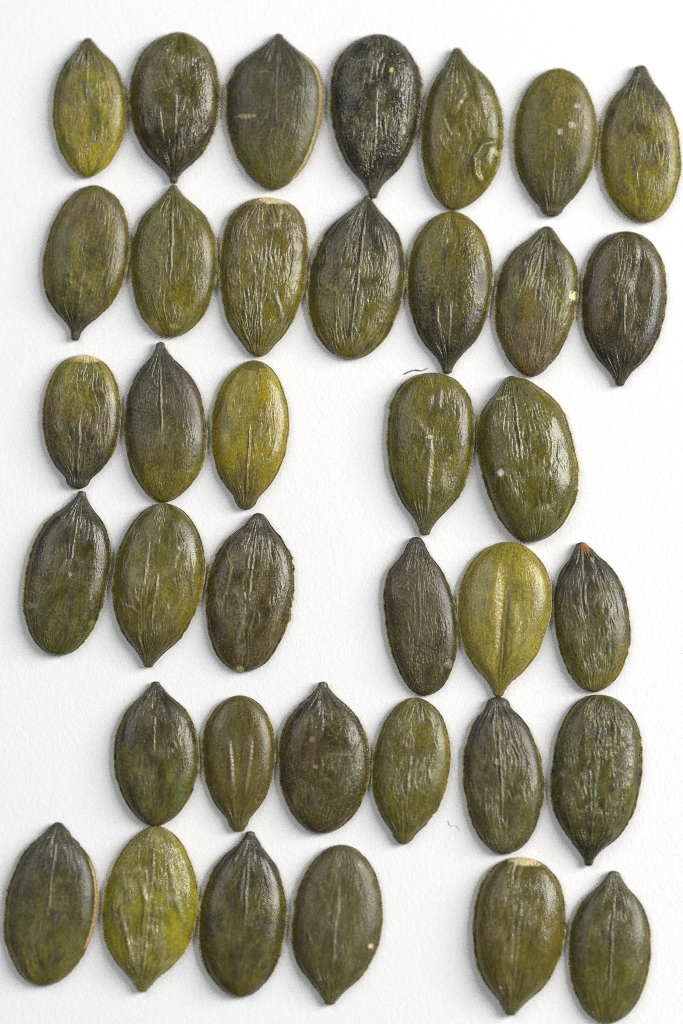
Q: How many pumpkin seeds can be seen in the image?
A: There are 37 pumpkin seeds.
